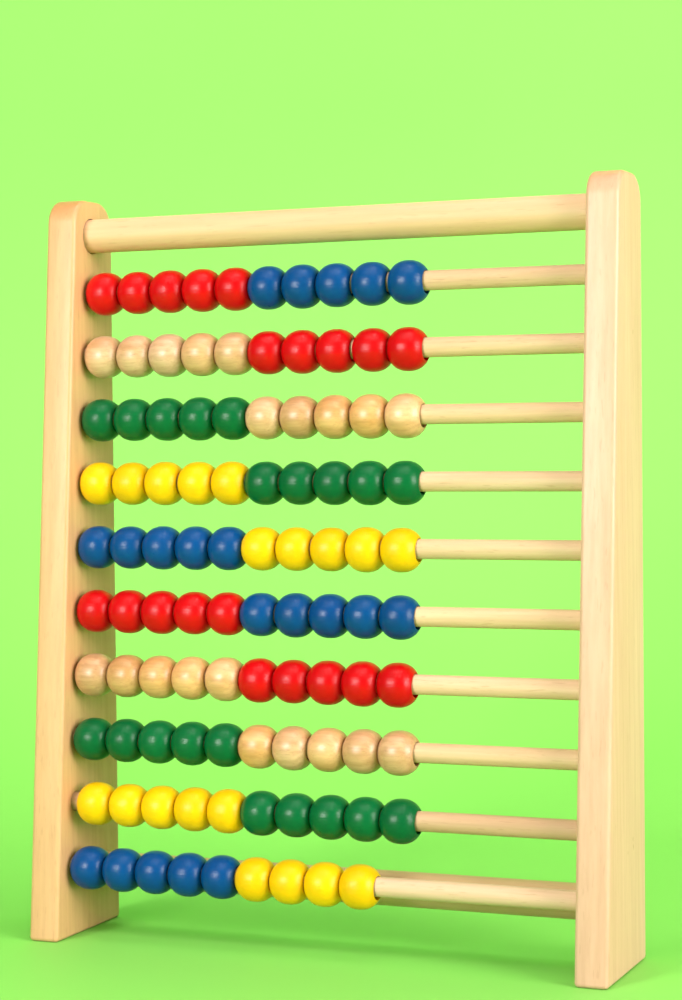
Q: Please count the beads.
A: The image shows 99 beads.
